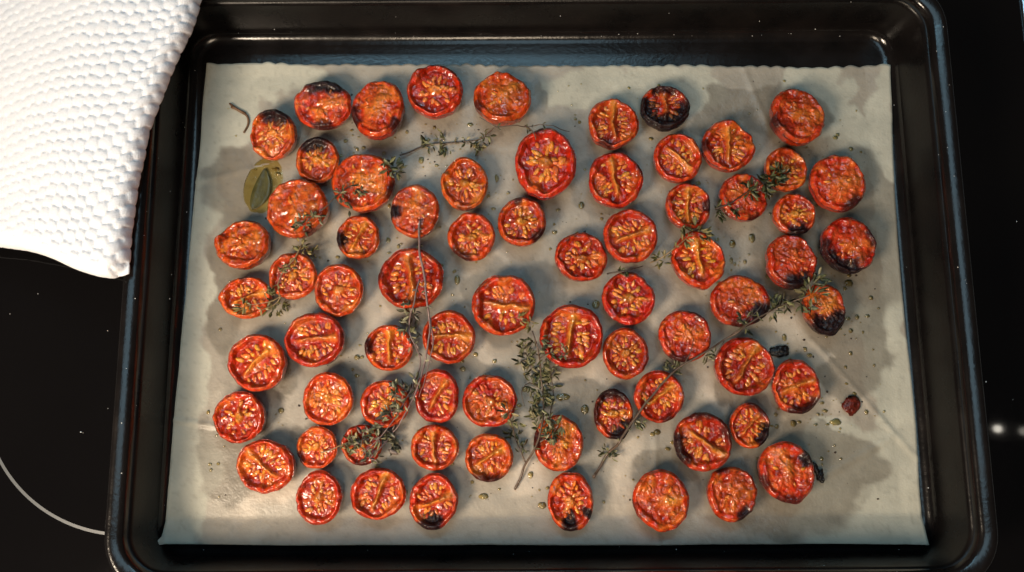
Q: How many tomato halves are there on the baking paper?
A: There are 70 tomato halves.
